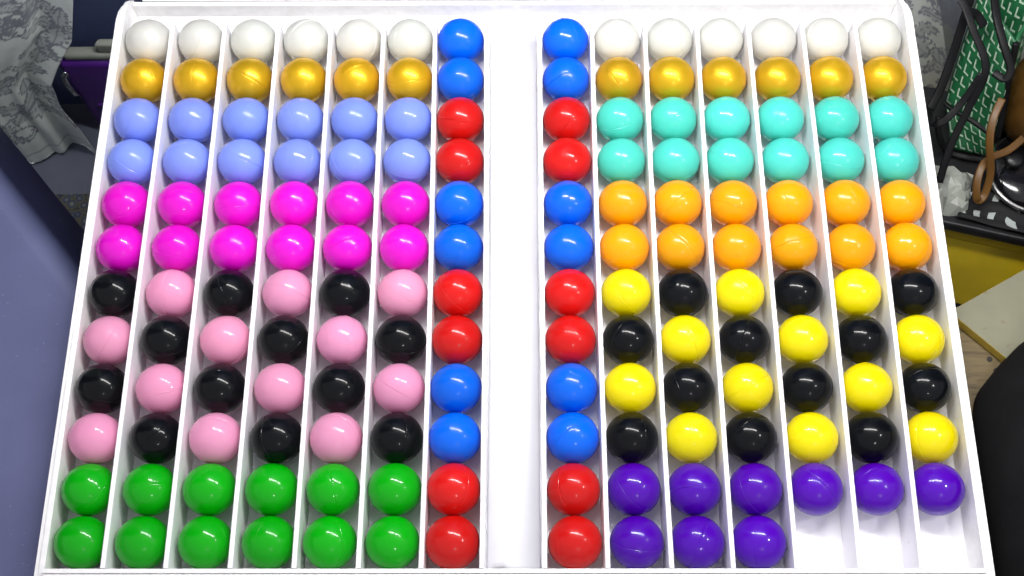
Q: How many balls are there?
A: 165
